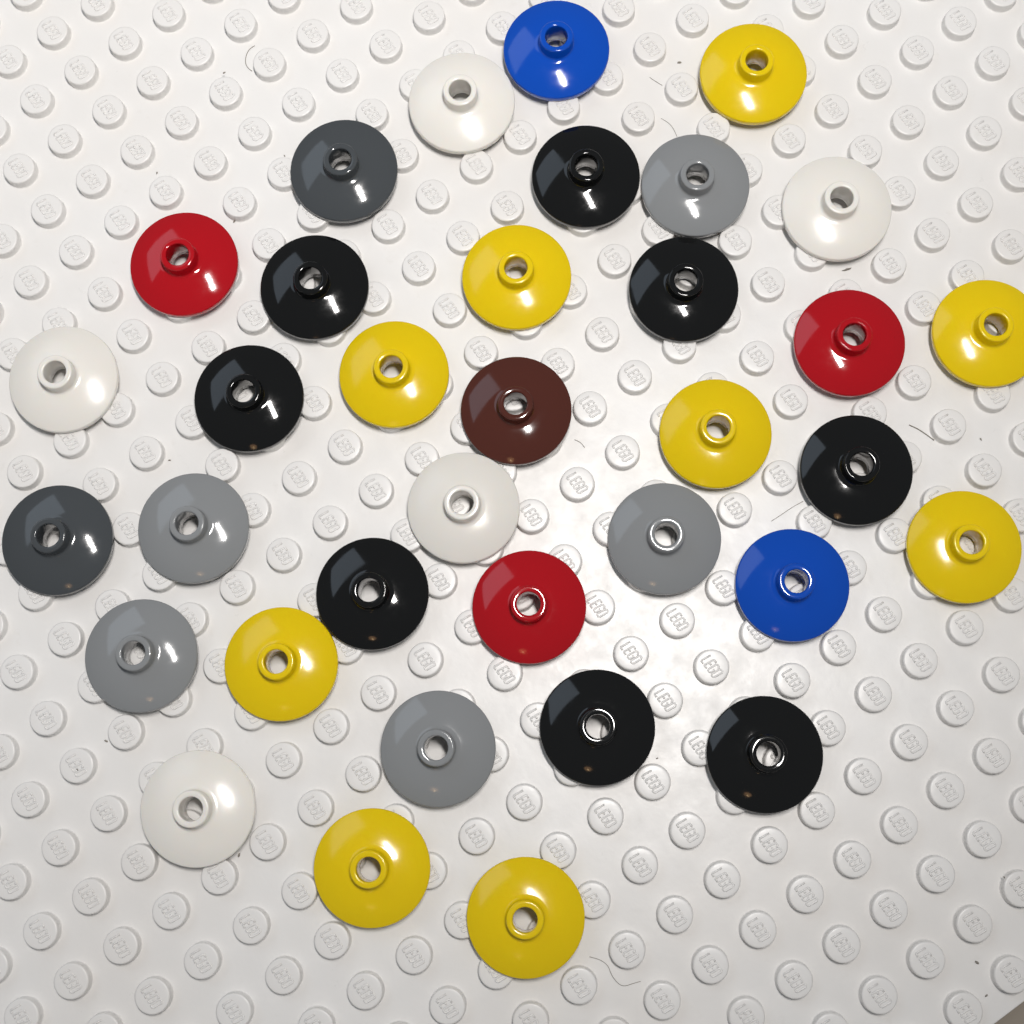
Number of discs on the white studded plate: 35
